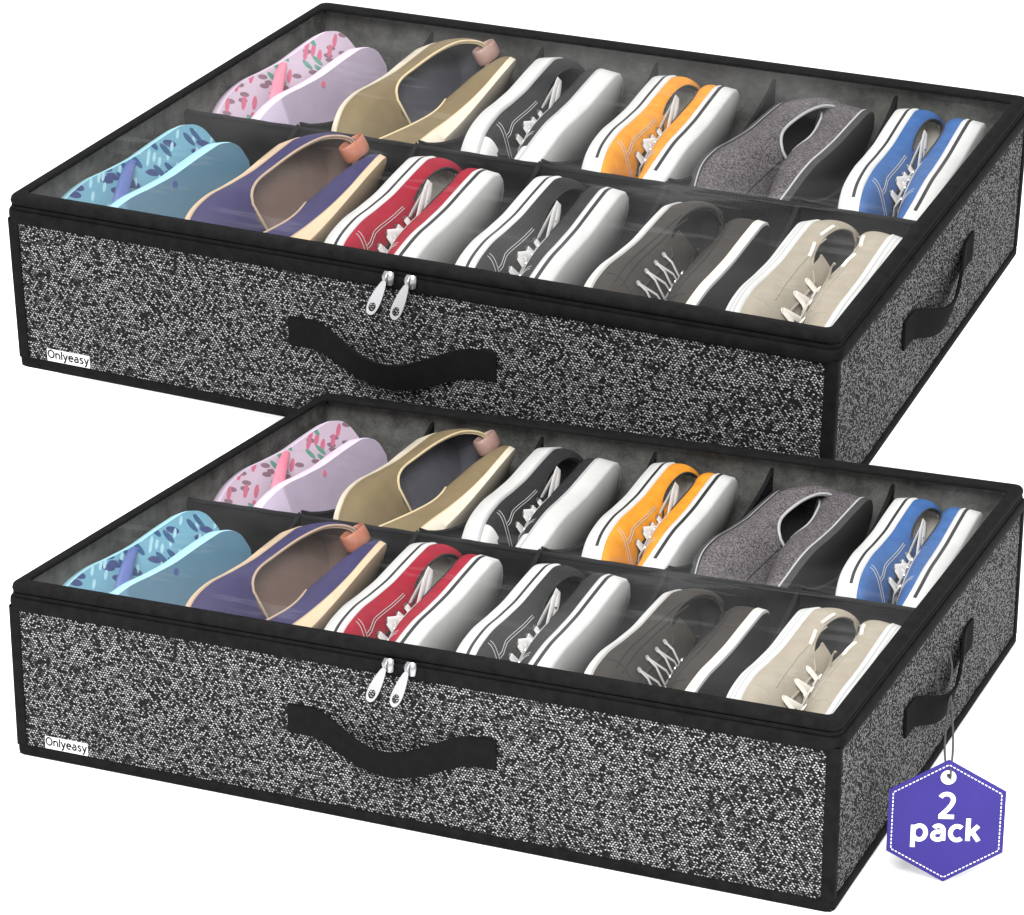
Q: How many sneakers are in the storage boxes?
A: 28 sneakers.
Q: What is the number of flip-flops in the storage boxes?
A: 8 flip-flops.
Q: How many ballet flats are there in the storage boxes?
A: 8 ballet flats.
